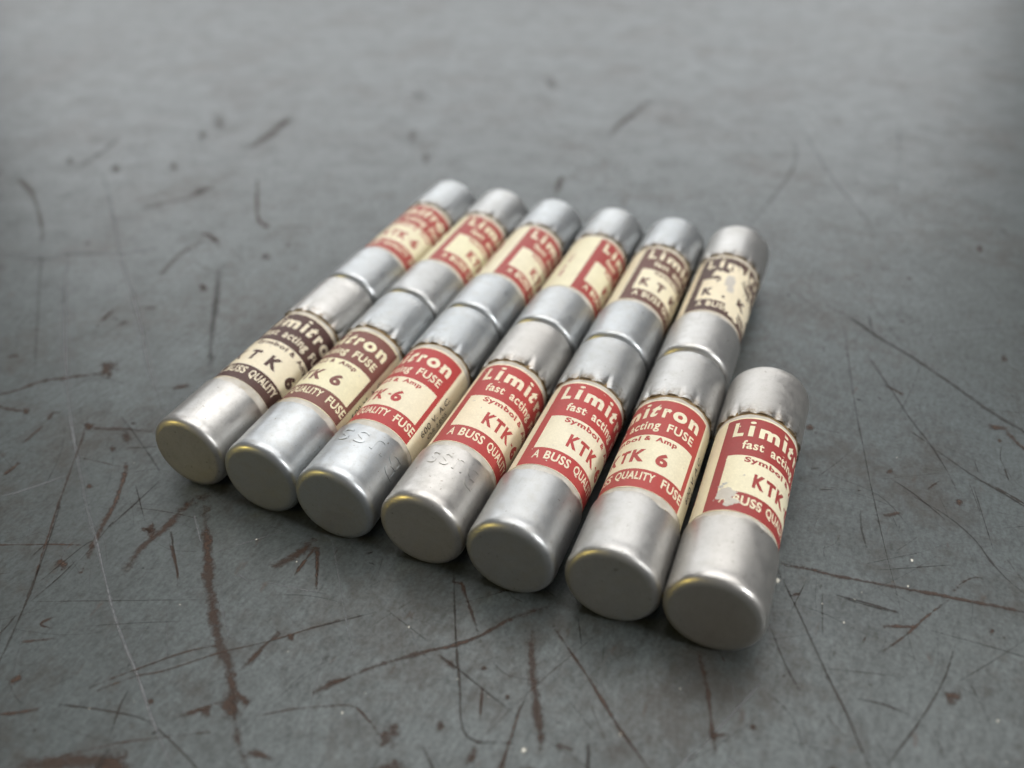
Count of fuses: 13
